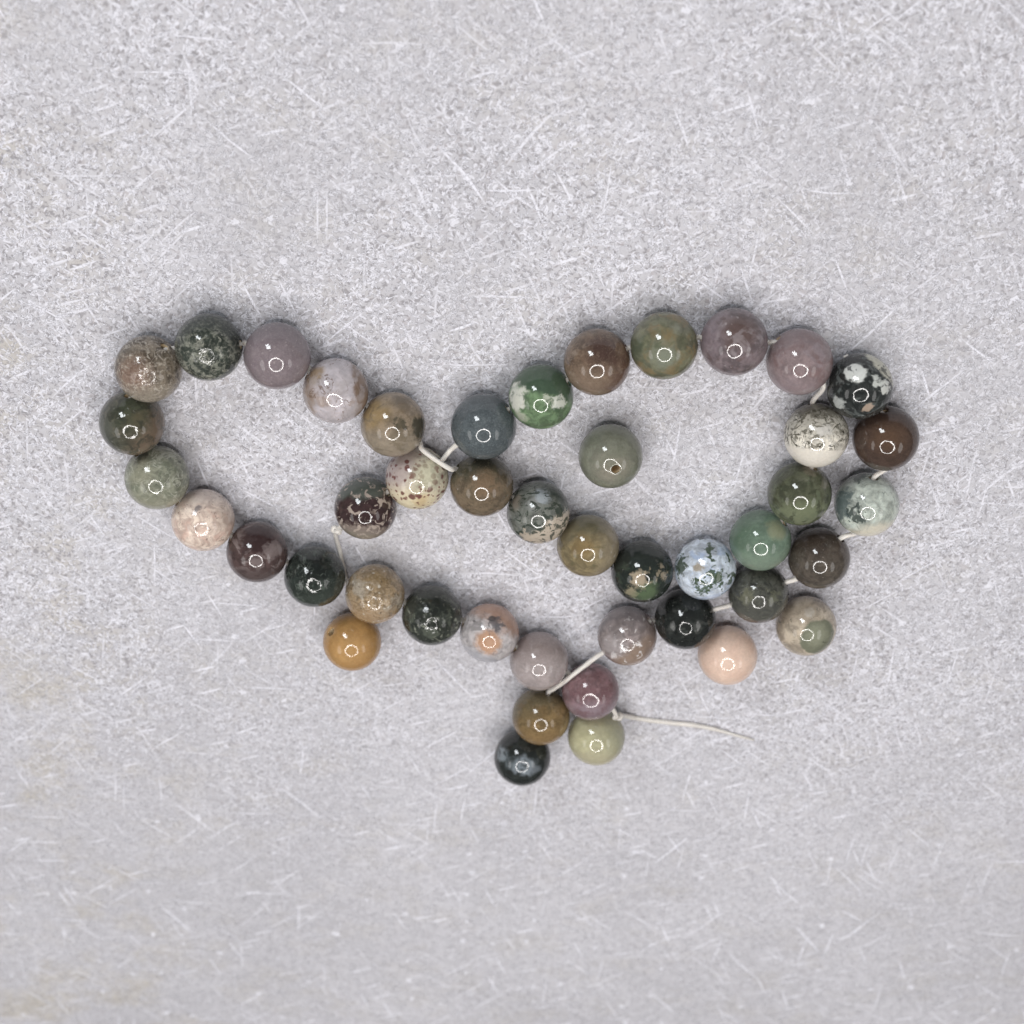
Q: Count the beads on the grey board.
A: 45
